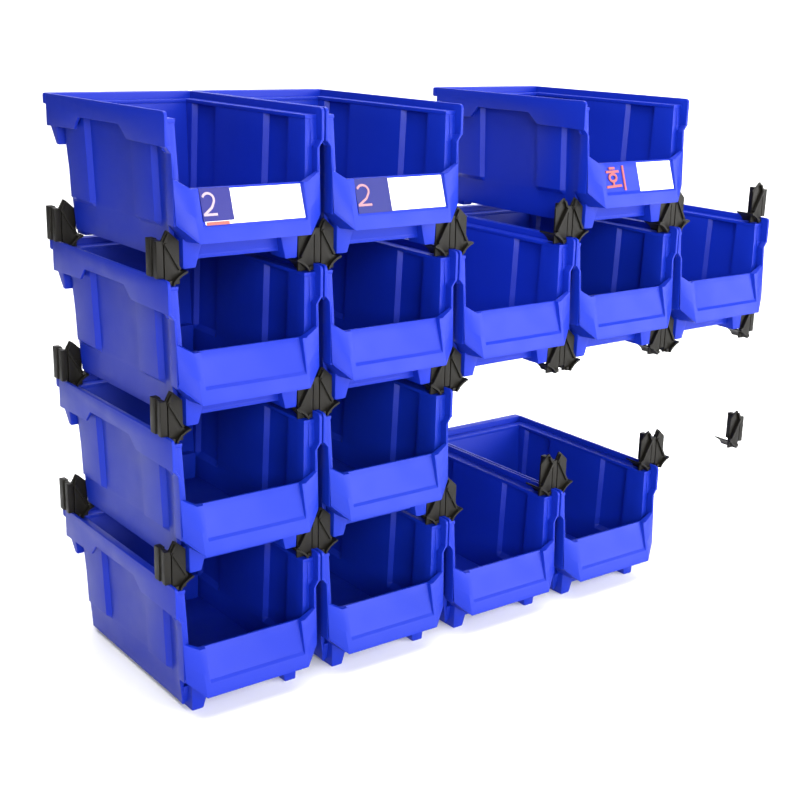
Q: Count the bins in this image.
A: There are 14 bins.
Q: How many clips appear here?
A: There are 21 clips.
